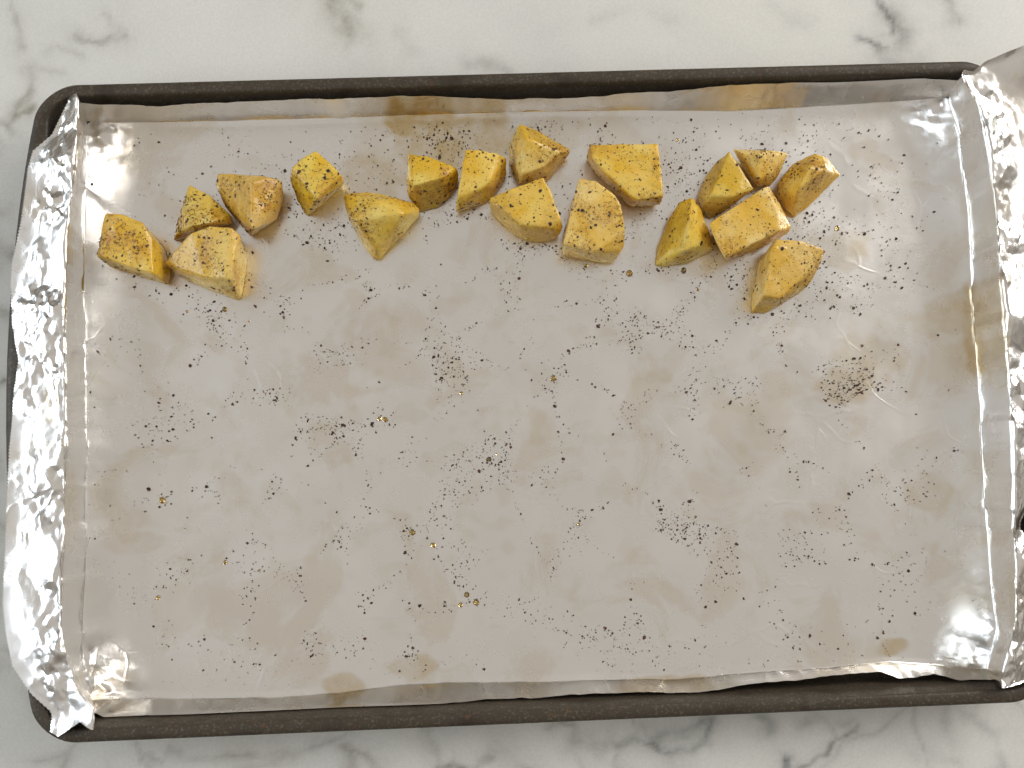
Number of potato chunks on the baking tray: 18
